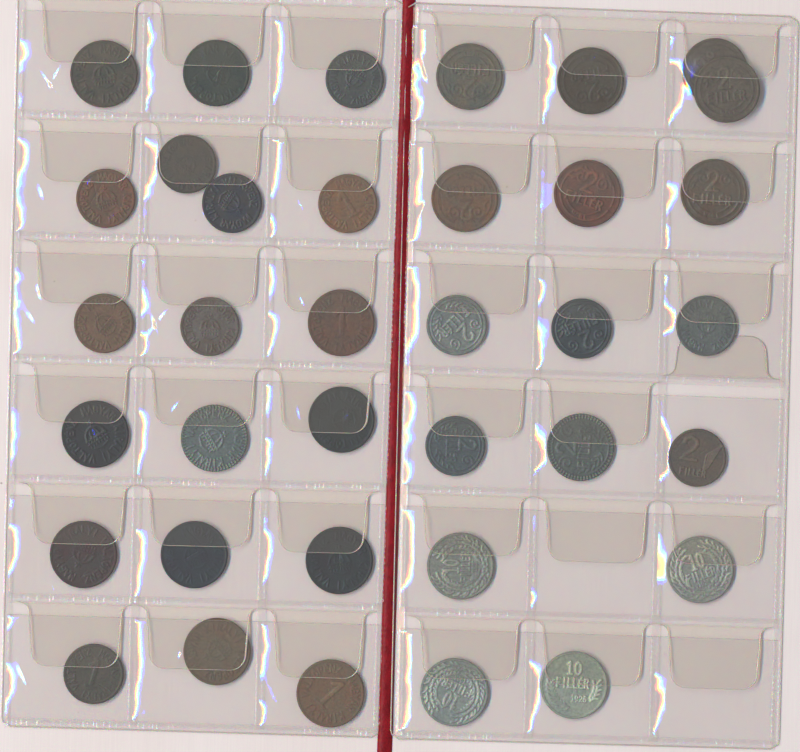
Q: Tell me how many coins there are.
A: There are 36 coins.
